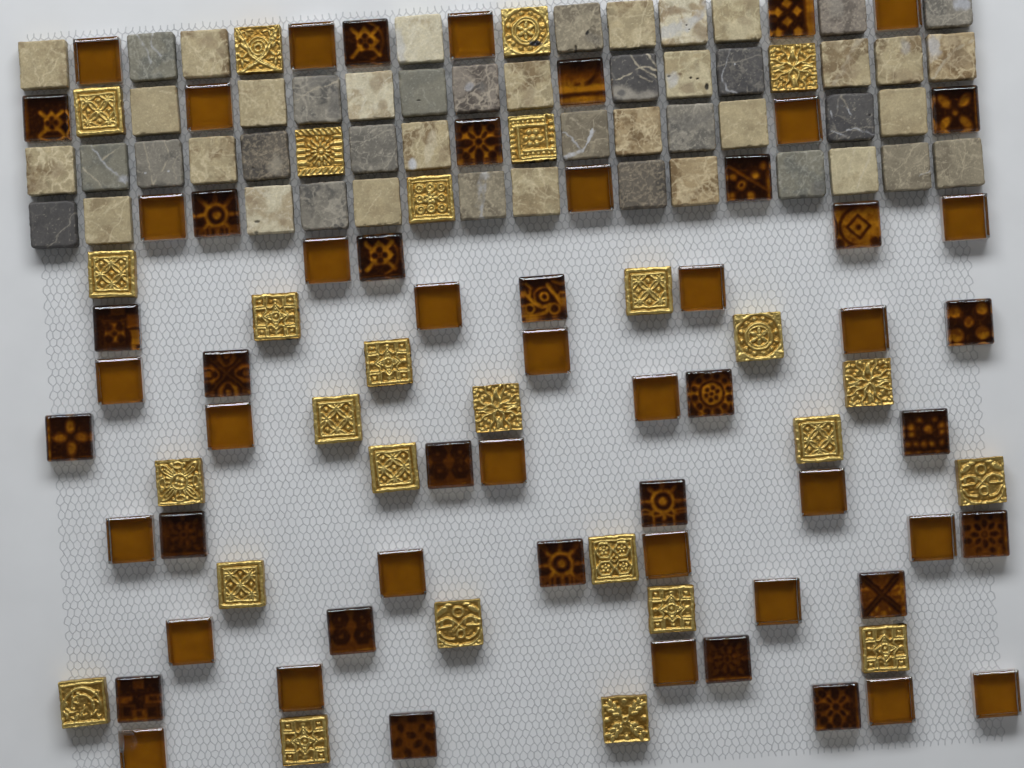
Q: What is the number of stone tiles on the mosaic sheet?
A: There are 49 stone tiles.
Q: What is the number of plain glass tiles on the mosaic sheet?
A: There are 30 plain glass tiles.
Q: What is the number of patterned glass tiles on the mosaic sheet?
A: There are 28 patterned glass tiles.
